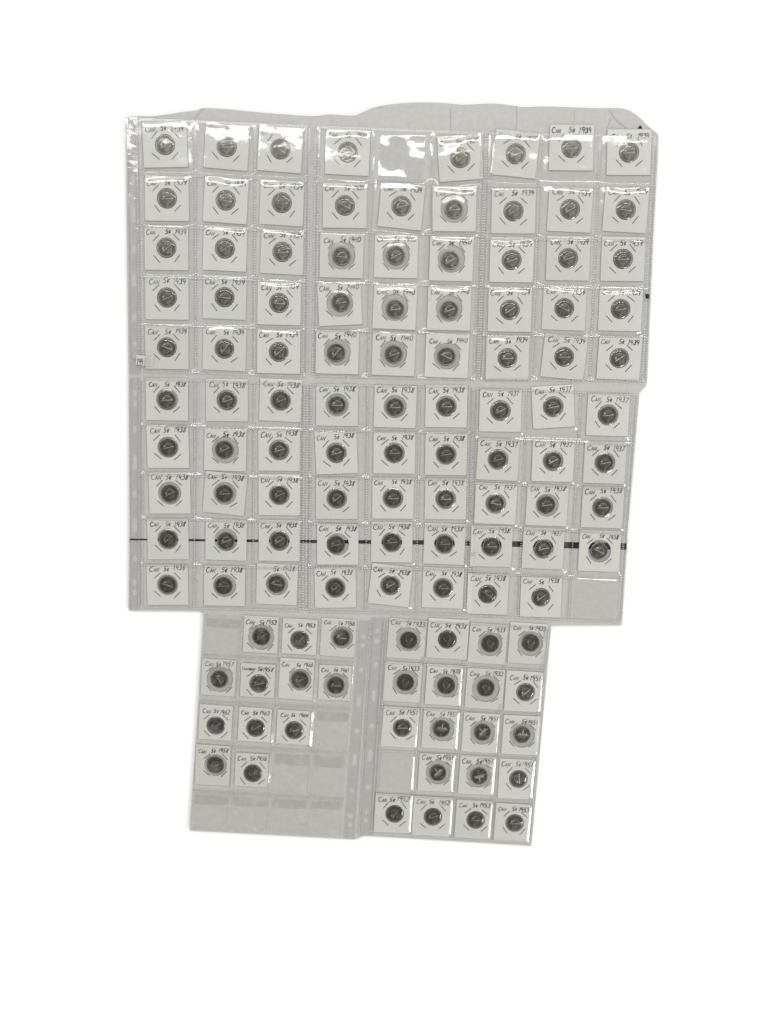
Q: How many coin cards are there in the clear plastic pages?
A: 119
